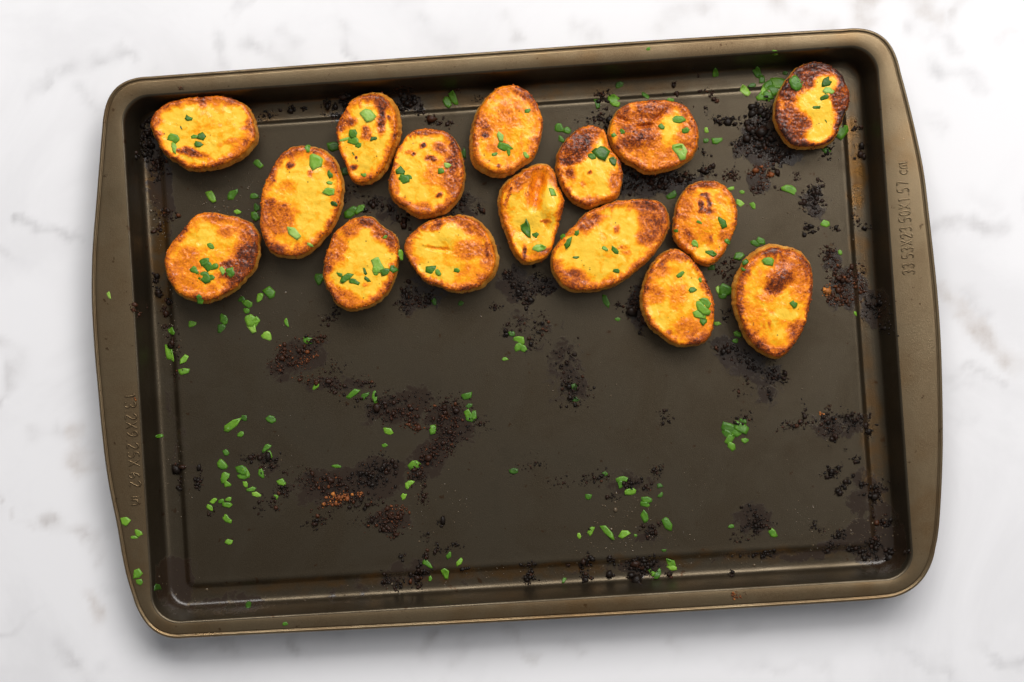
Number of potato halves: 16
